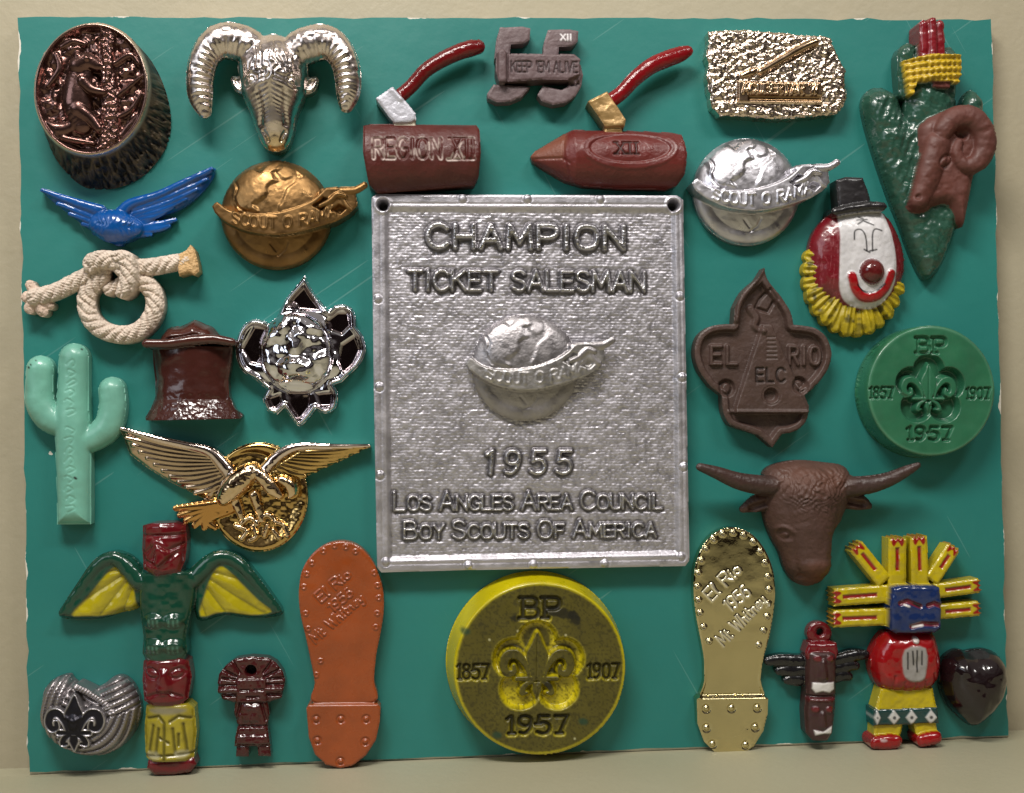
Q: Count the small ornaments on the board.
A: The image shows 28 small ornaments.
